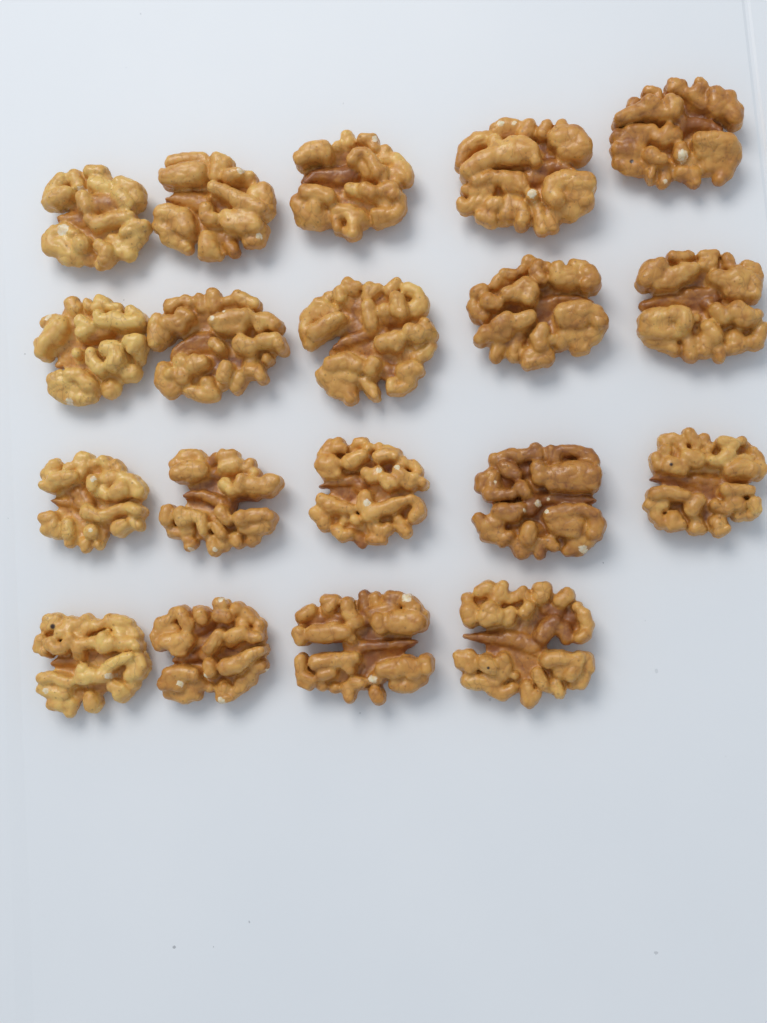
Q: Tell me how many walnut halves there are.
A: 19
